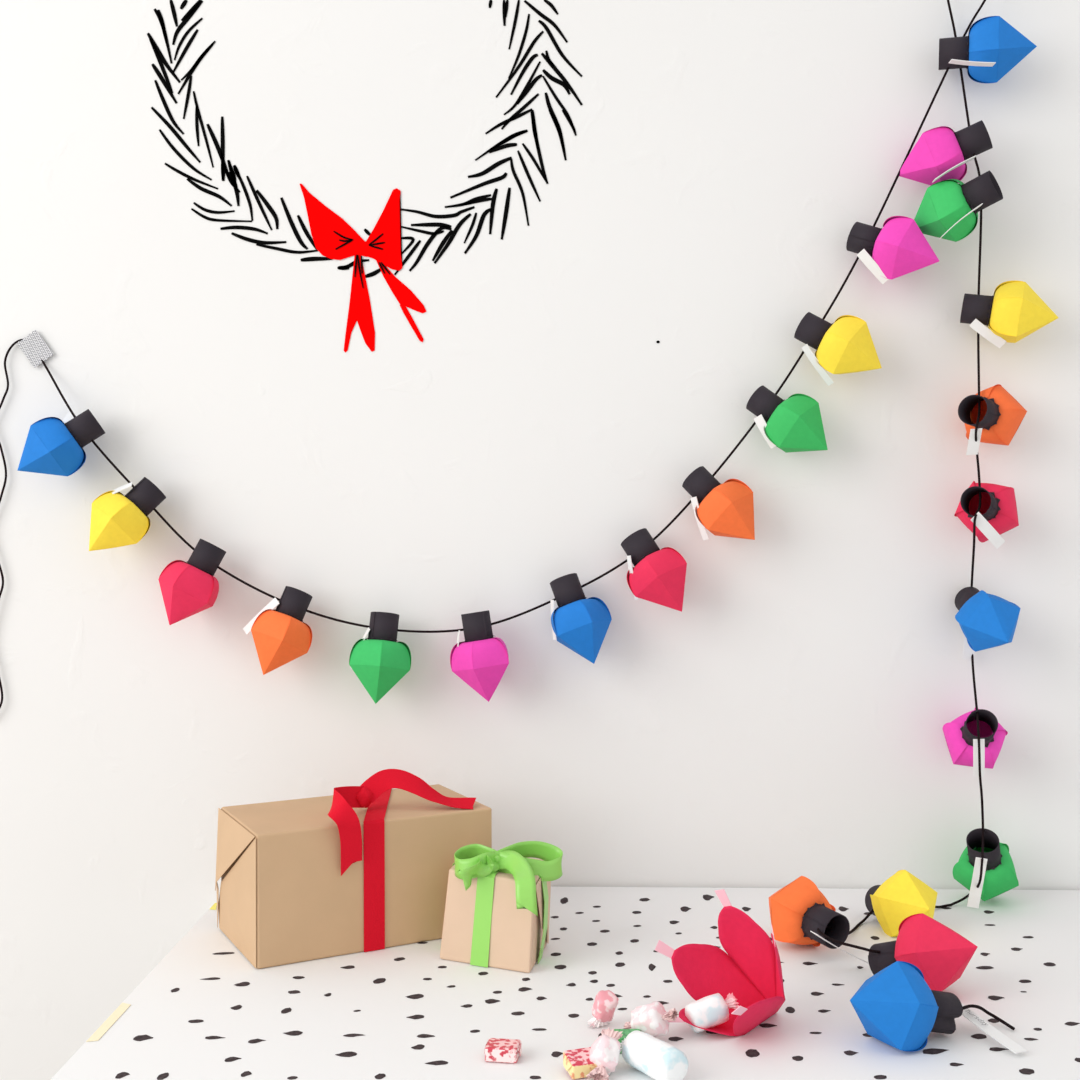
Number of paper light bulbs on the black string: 25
